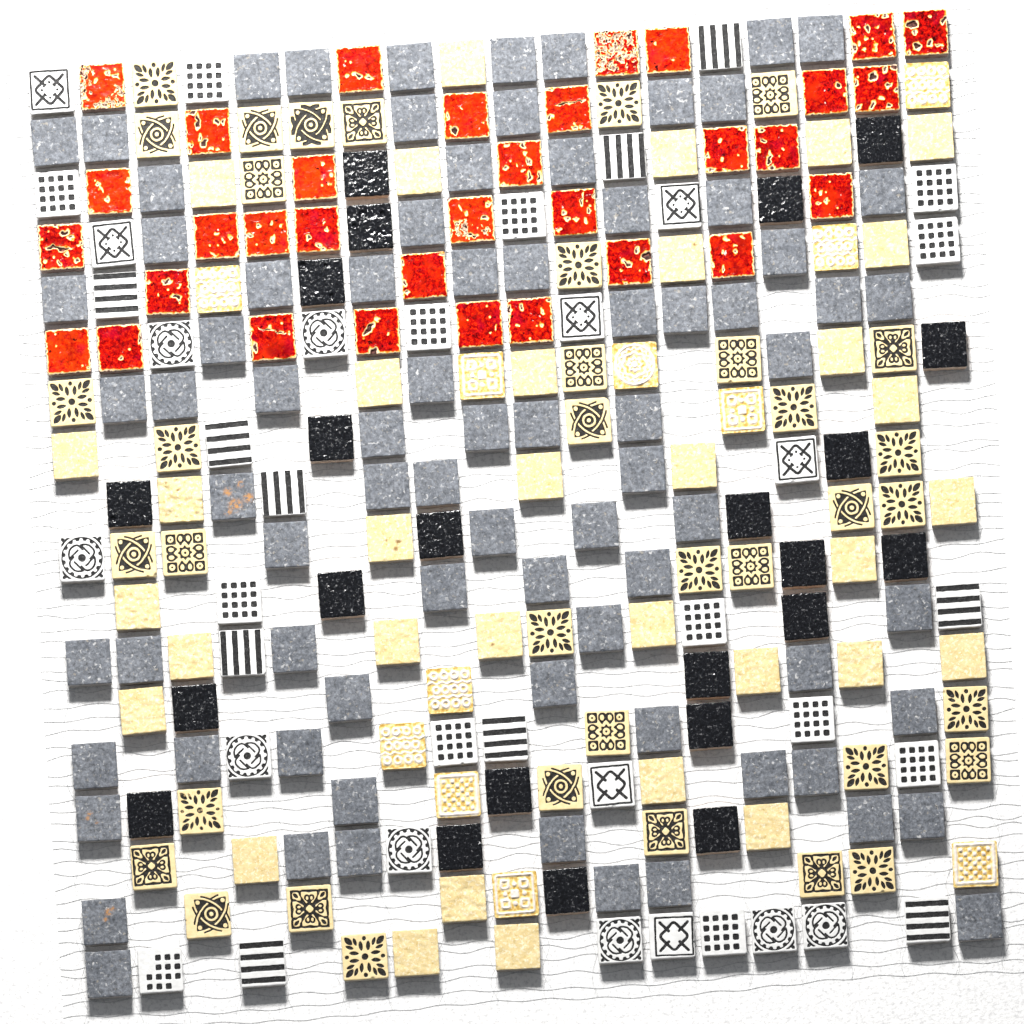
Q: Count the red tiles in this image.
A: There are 33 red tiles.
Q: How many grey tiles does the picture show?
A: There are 80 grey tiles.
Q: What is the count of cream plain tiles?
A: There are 34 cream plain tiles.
